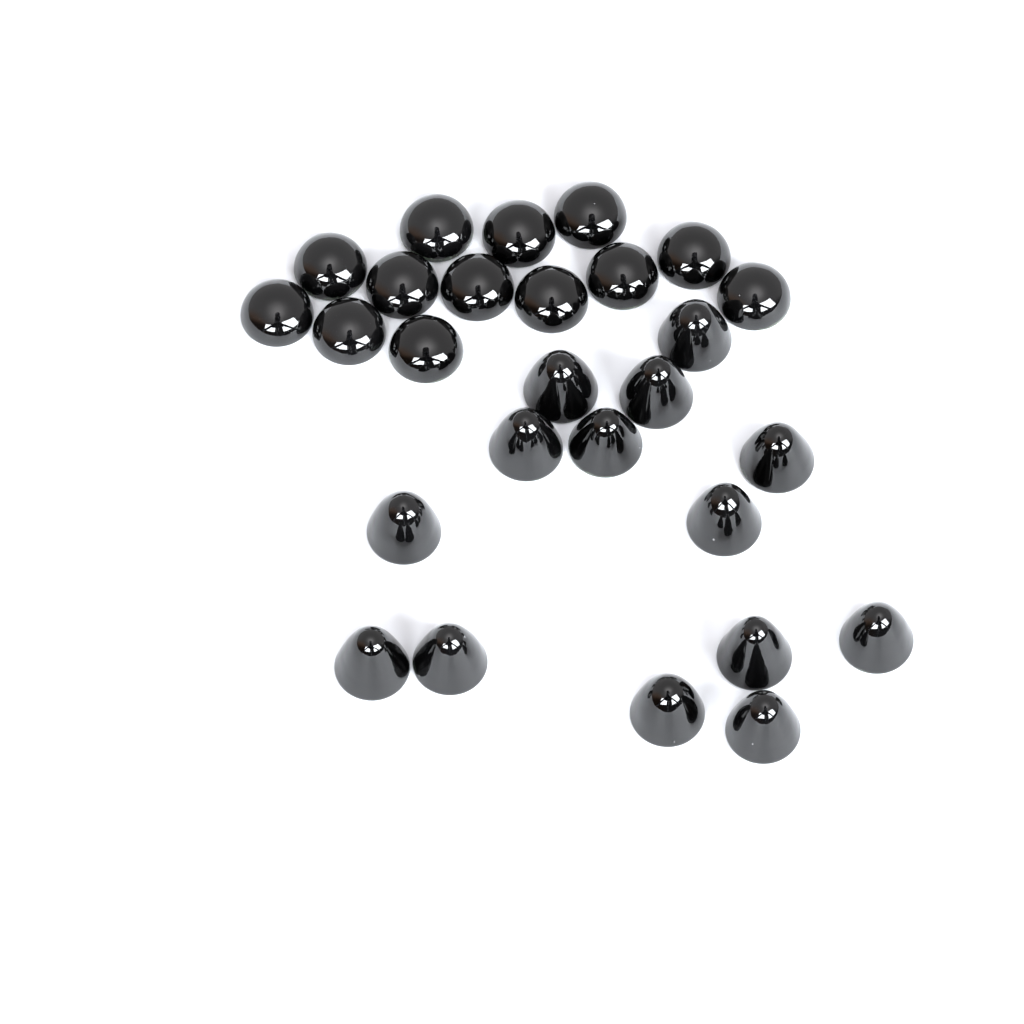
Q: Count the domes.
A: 13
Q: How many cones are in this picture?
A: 14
